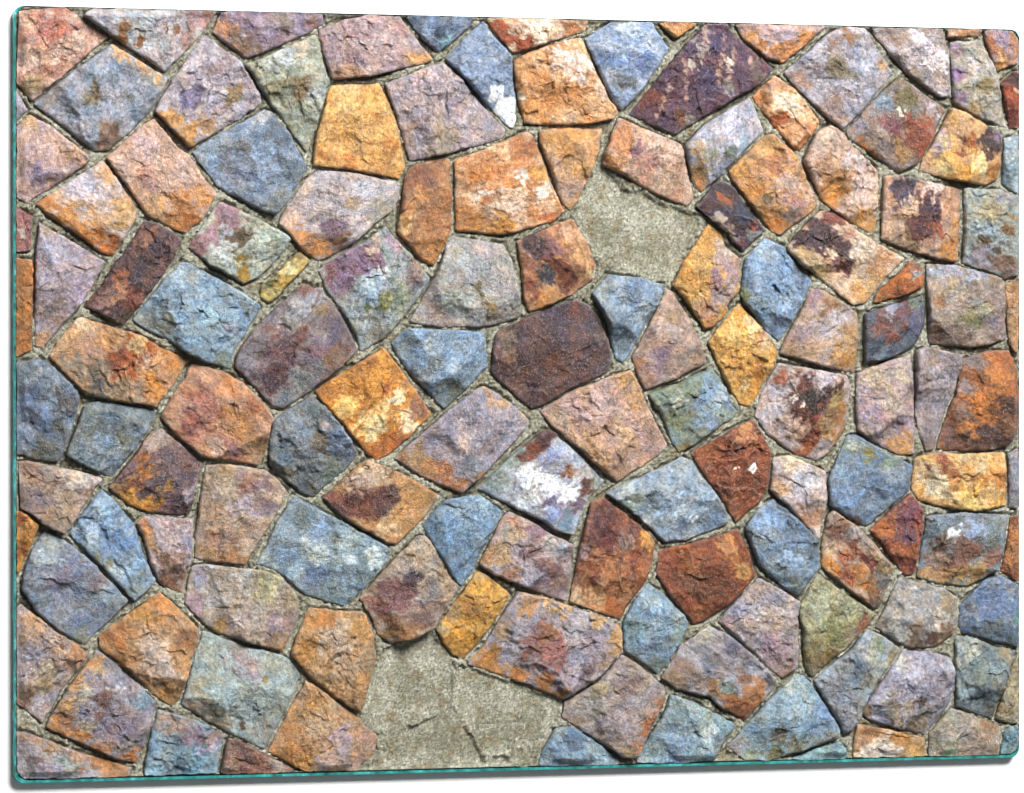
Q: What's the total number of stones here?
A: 136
